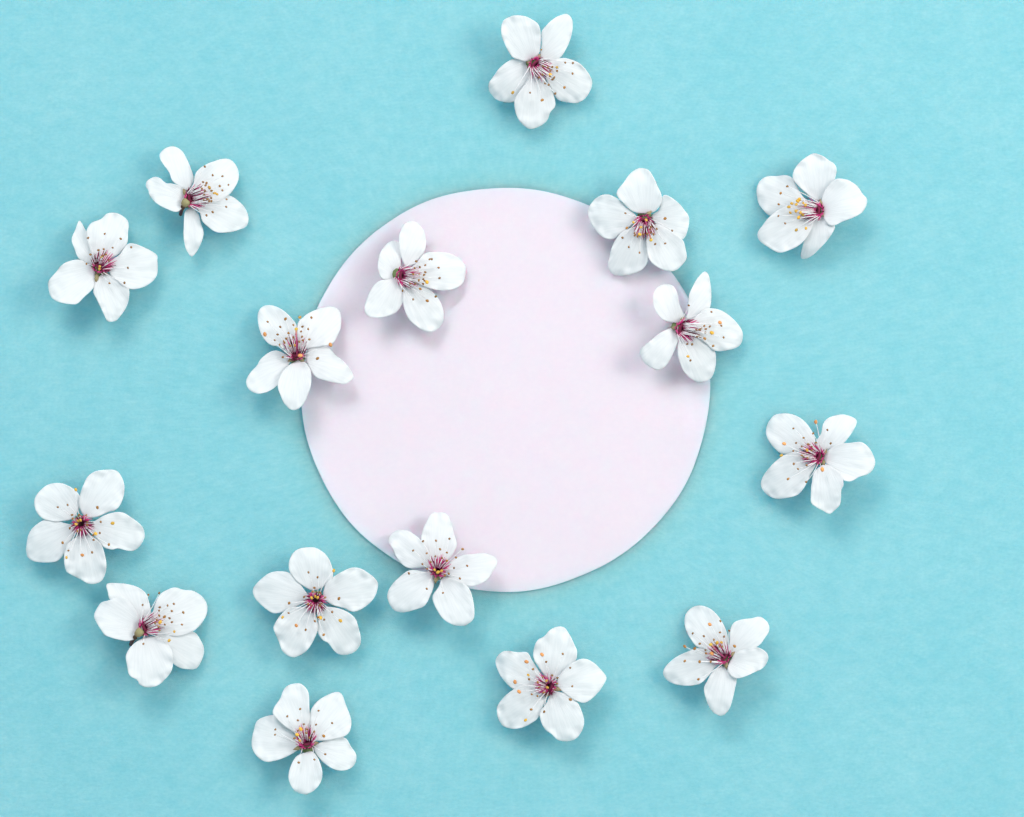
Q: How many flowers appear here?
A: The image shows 16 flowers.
